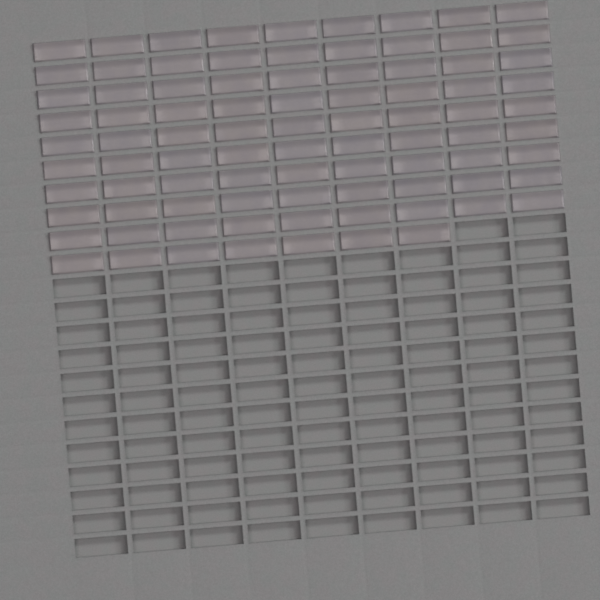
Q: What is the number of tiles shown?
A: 88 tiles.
